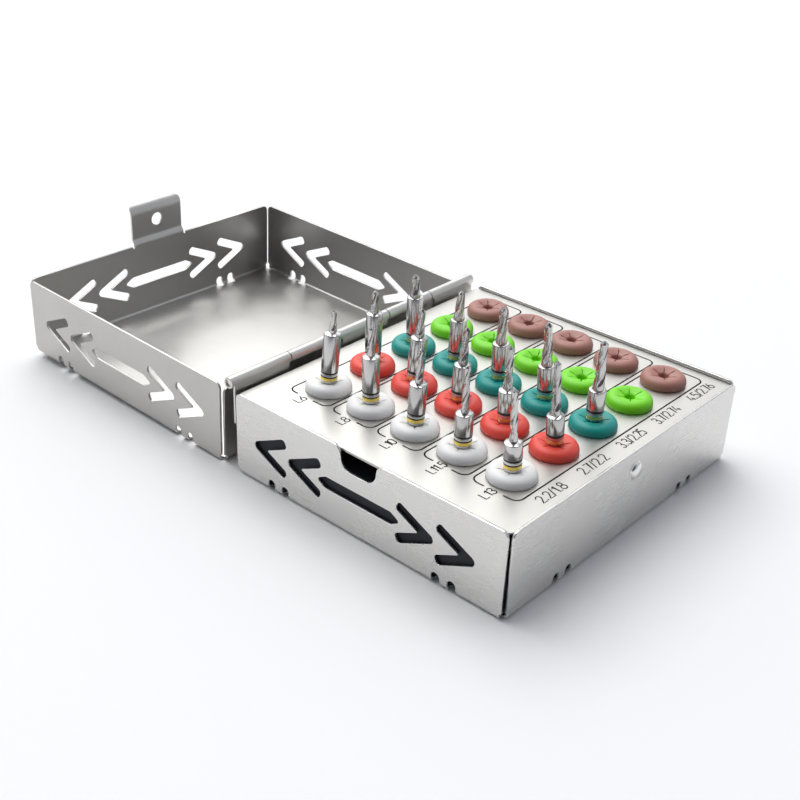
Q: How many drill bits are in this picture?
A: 15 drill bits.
